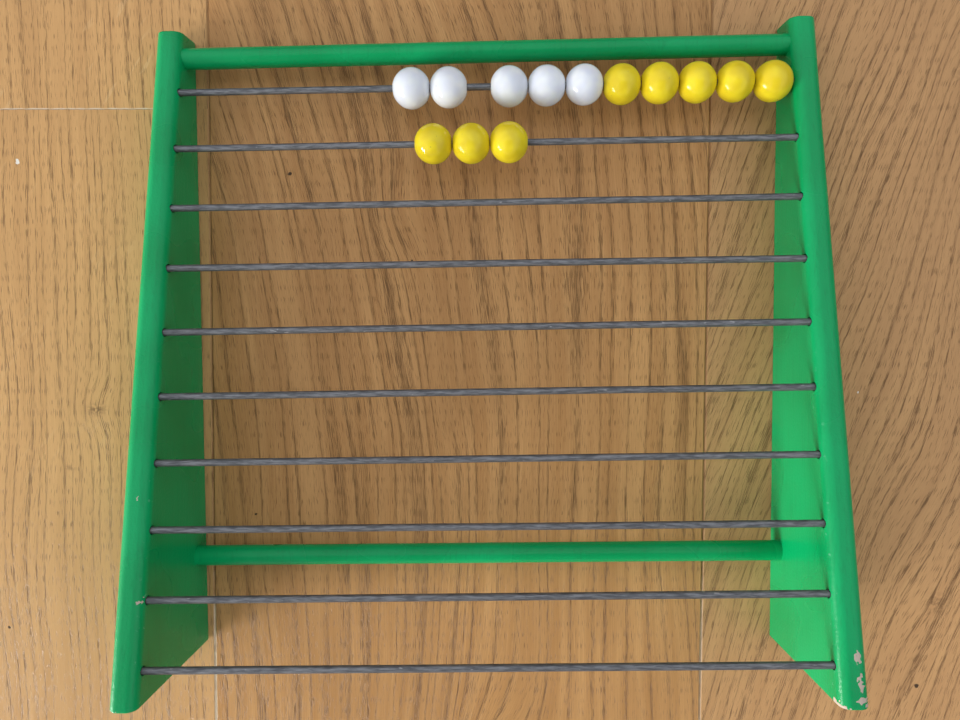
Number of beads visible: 13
